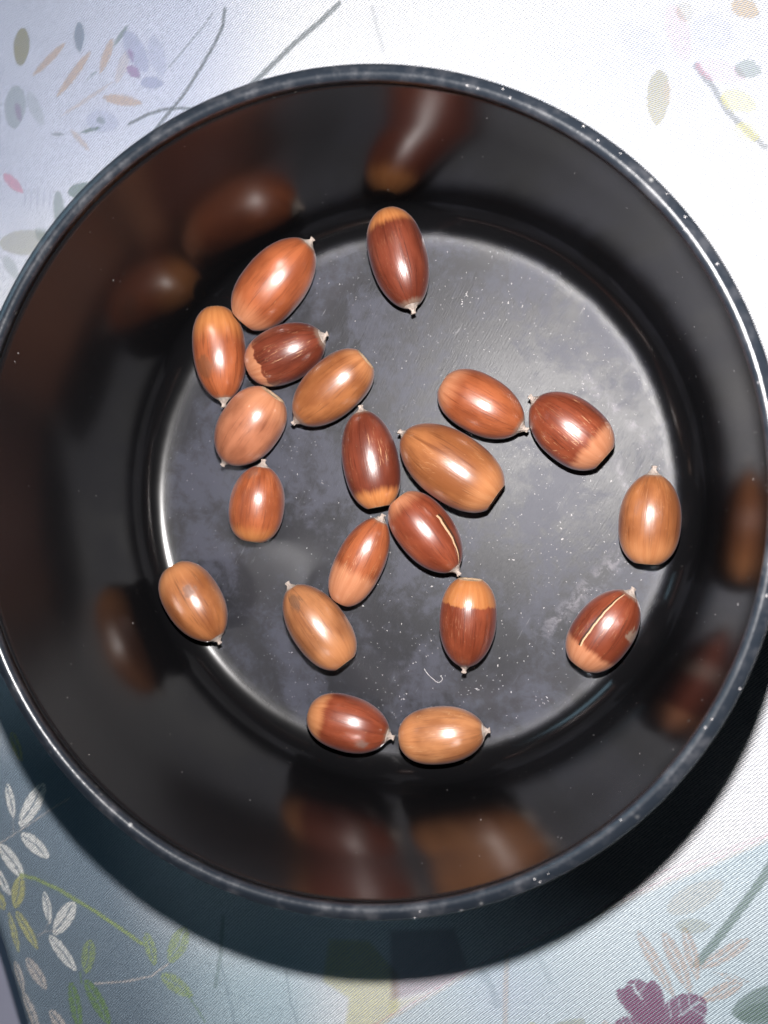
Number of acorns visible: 20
